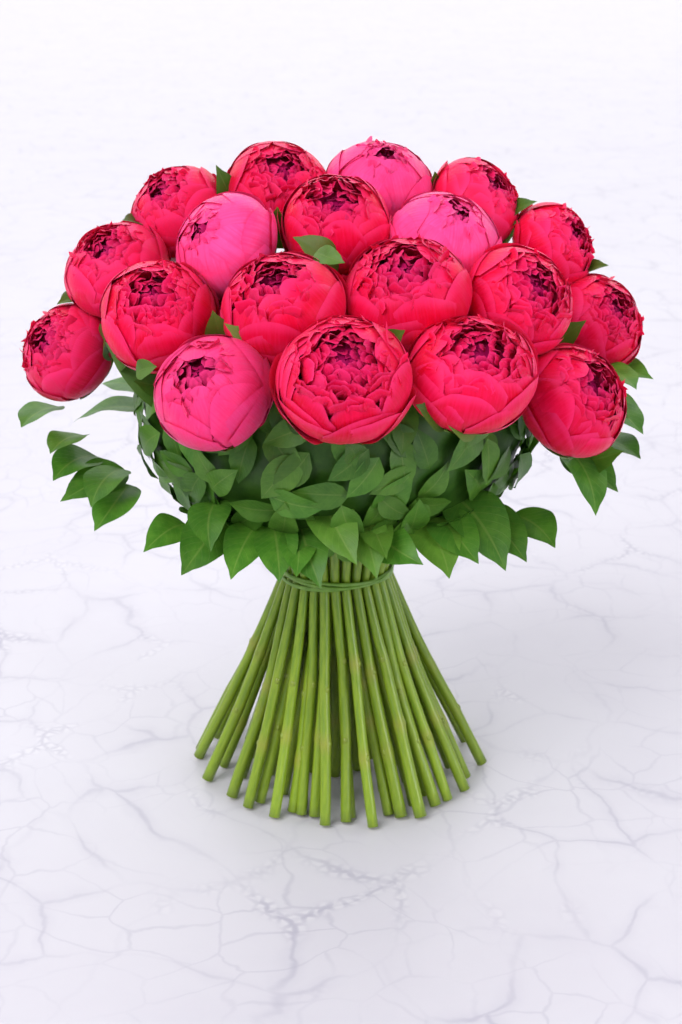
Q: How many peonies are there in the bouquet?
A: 19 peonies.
